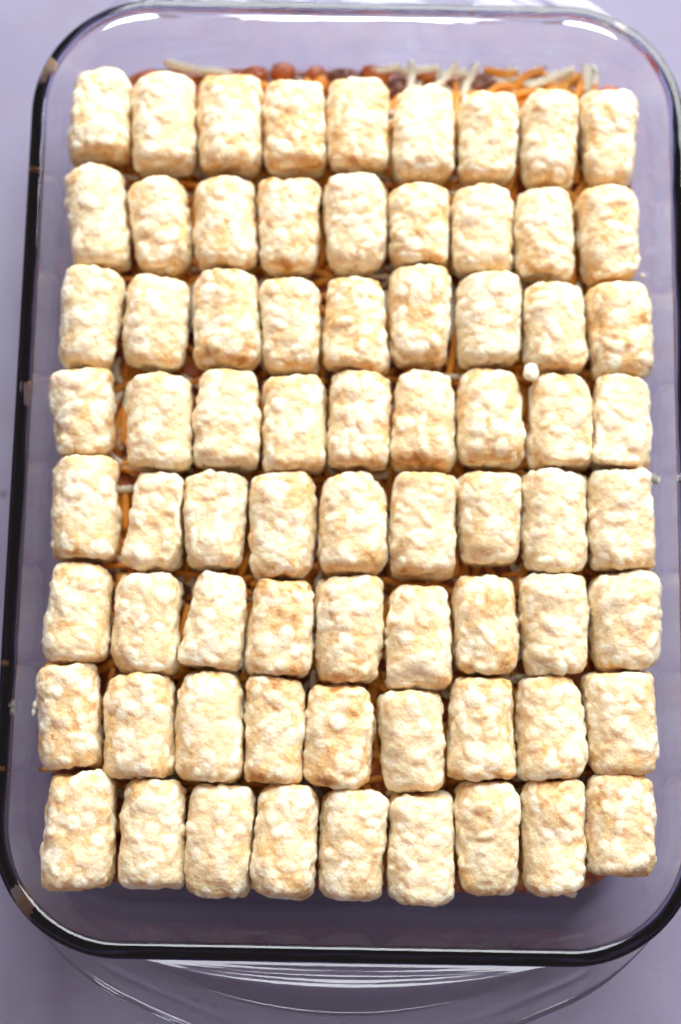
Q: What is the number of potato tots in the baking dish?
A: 72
